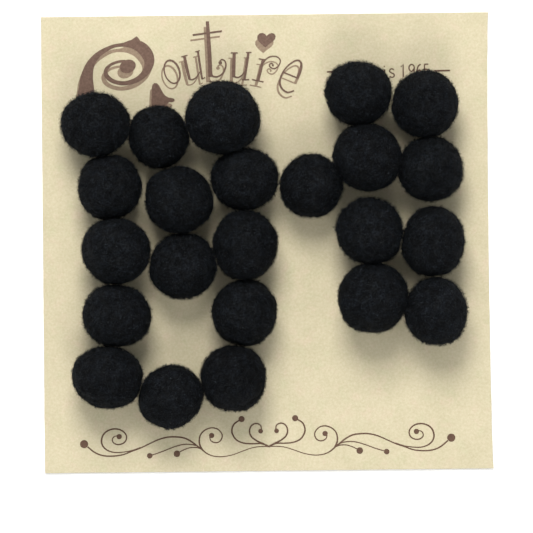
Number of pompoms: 23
